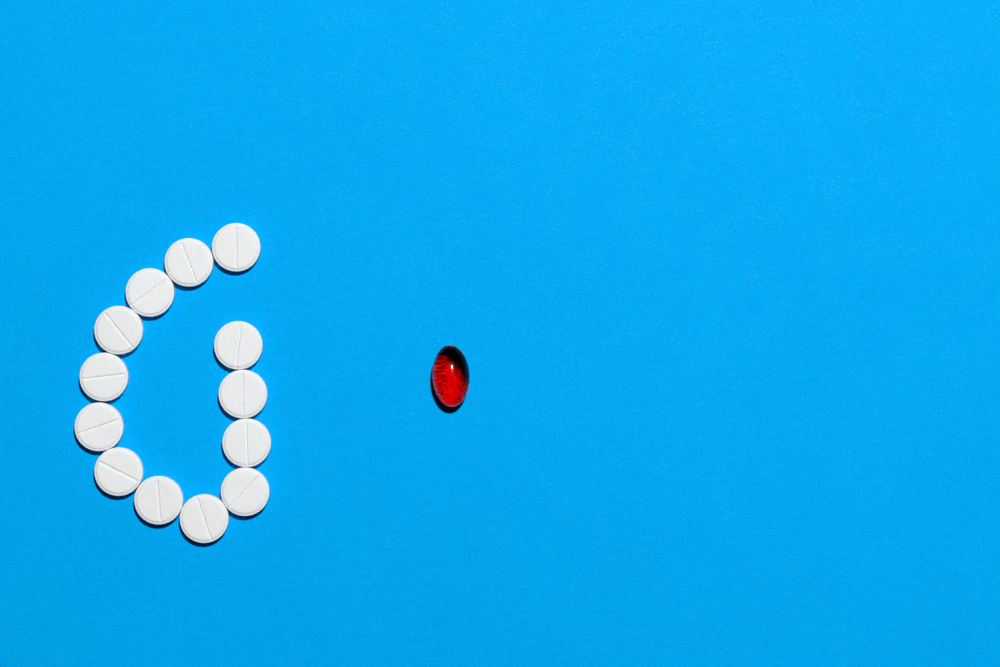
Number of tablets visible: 13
